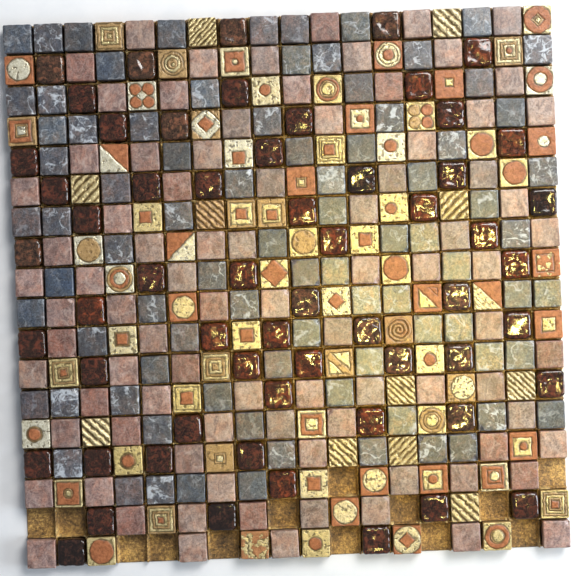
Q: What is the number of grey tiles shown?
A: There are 85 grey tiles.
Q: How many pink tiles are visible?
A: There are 87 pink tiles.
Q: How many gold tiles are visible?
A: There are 80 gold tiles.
